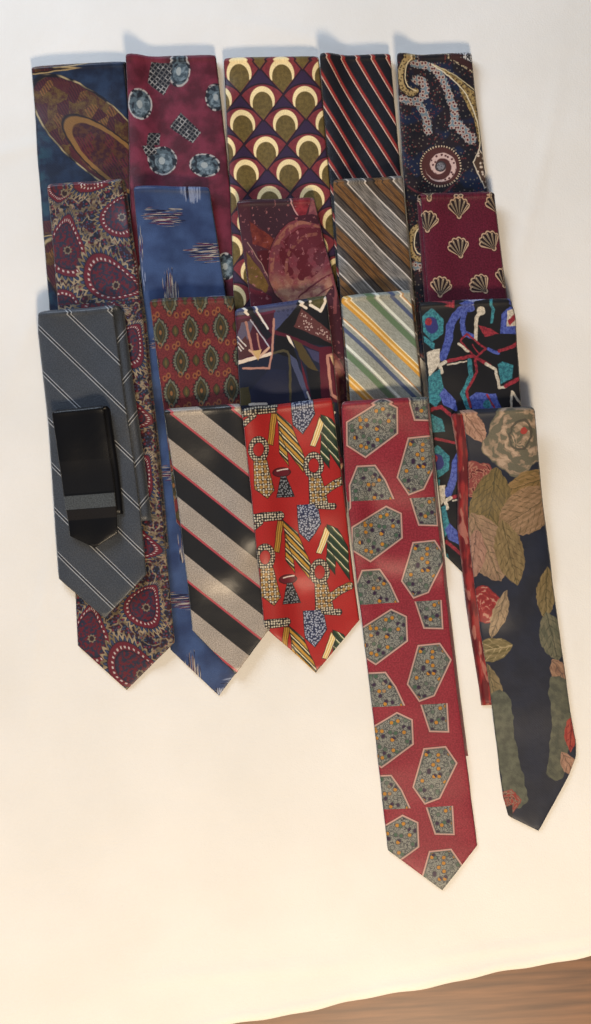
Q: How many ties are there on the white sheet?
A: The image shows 20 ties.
